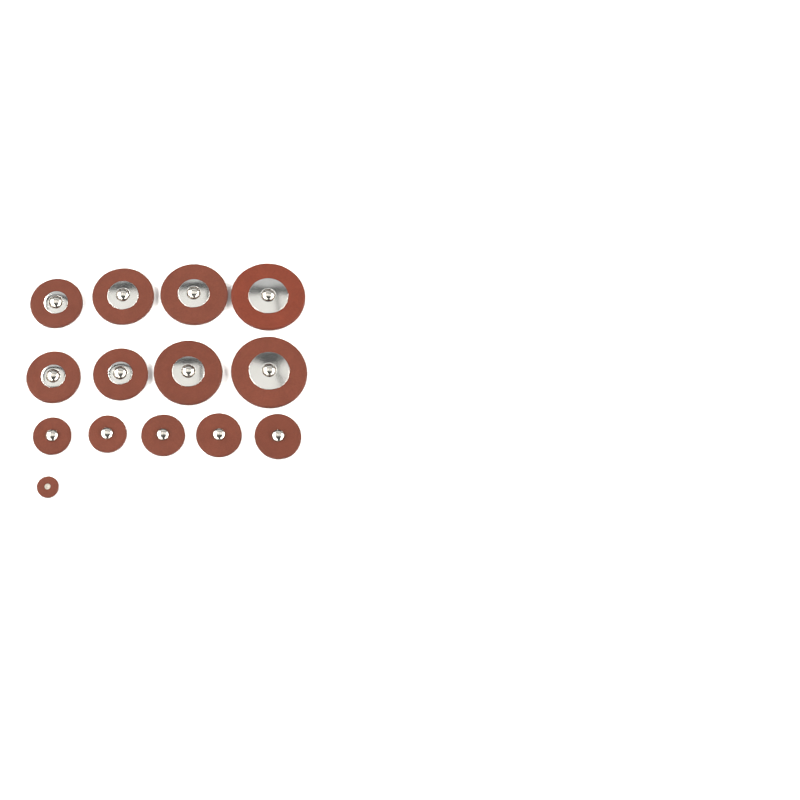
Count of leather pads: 14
